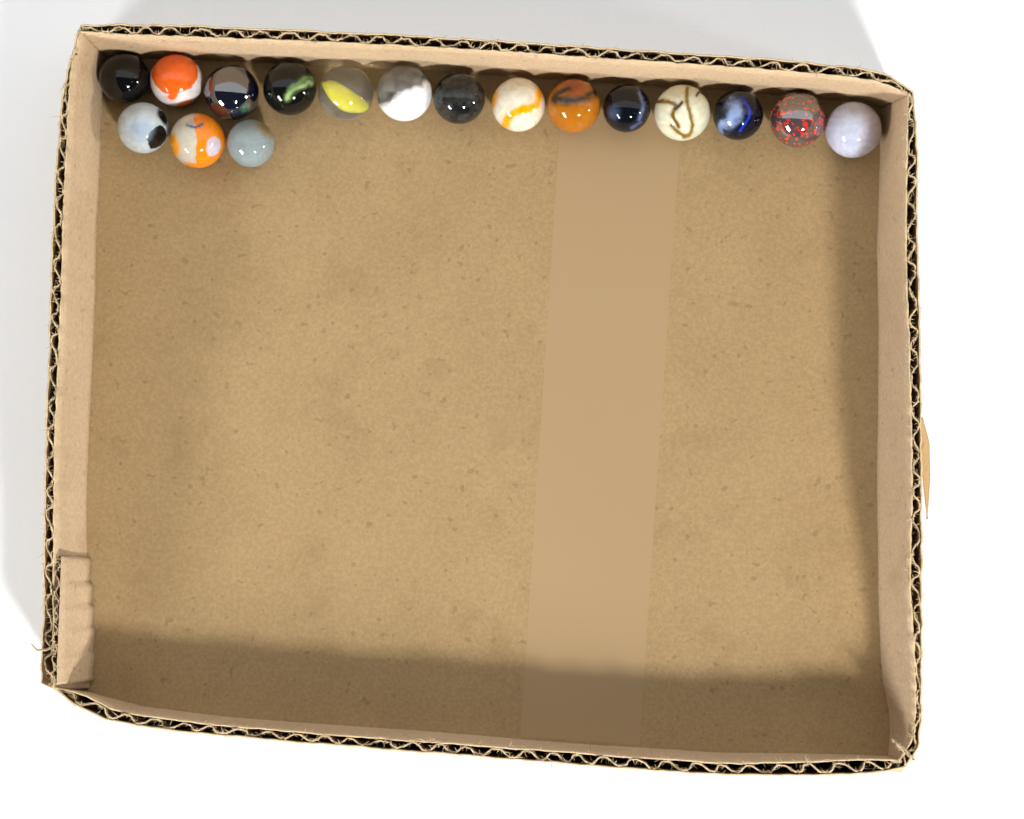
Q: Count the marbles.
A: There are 17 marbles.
